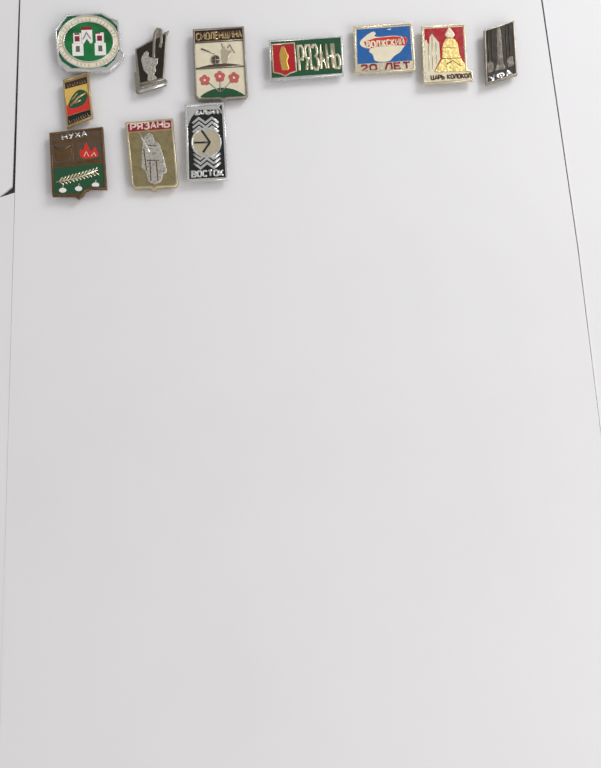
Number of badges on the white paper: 11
